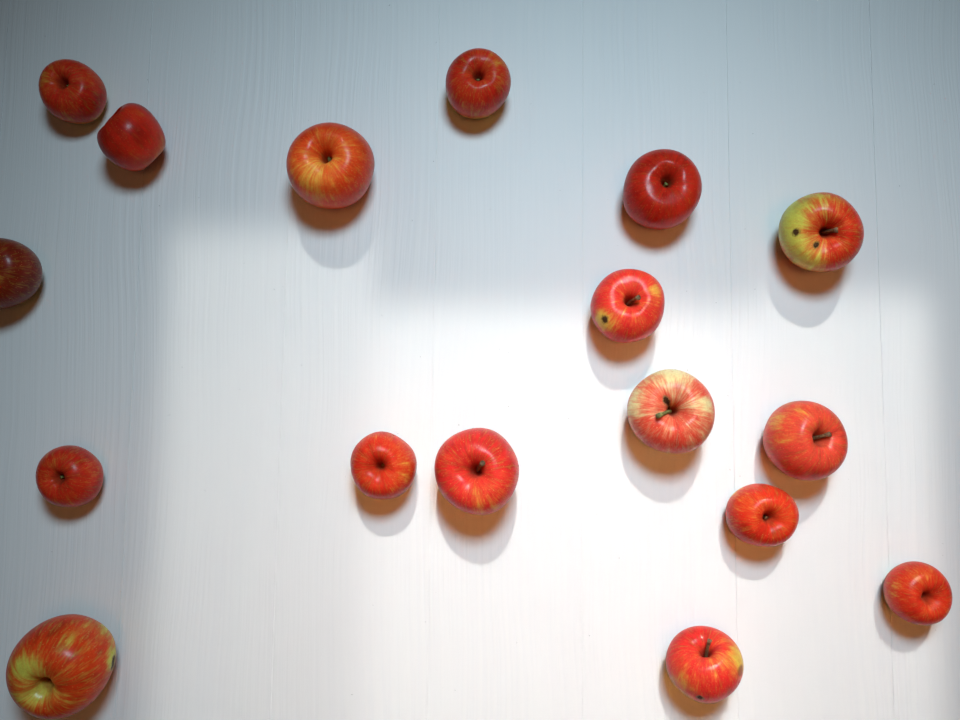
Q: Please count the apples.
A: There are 17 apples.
